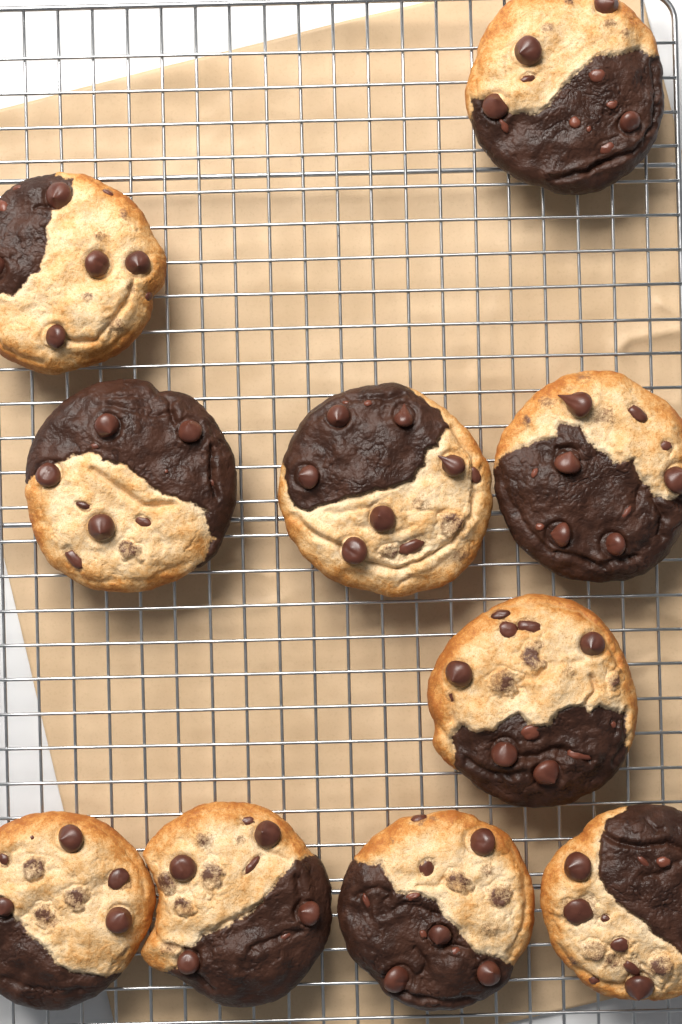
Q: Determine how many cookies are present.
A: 10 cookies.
